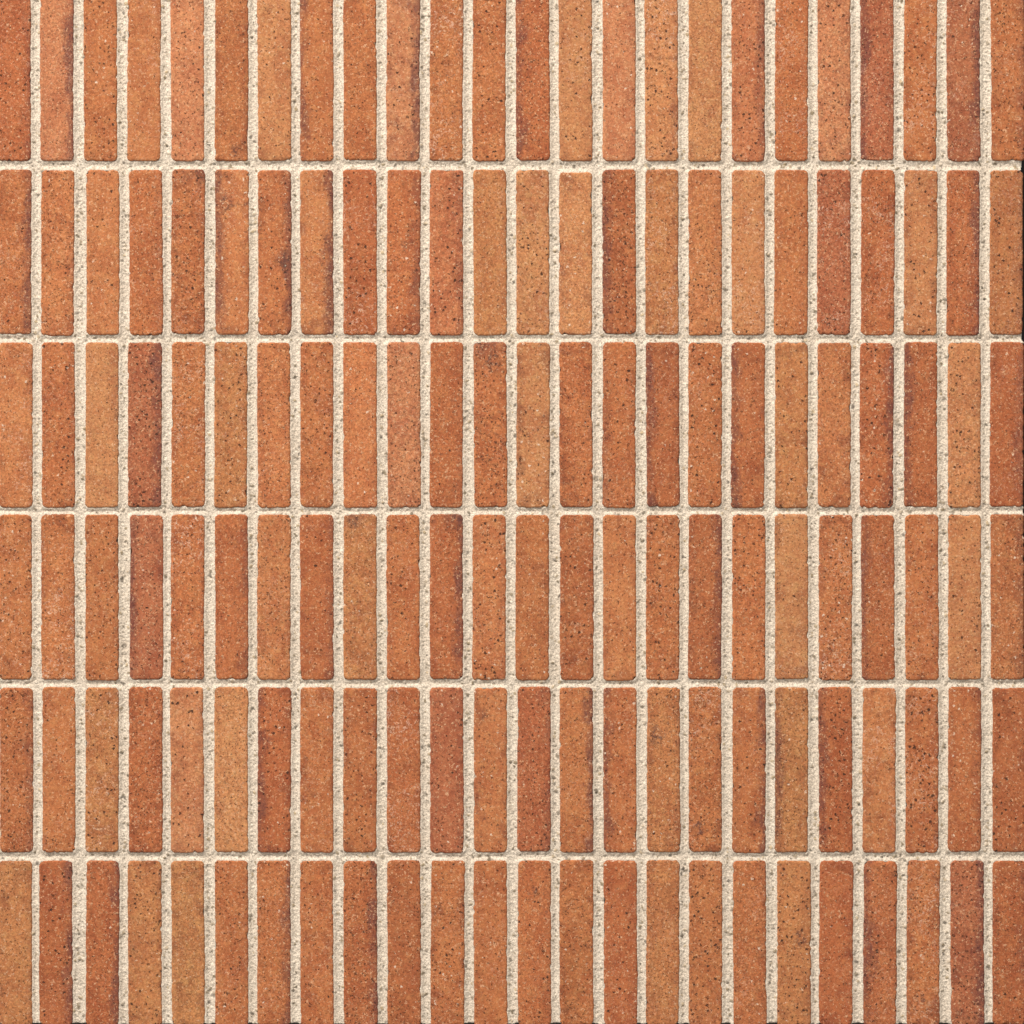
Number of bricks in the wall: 144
